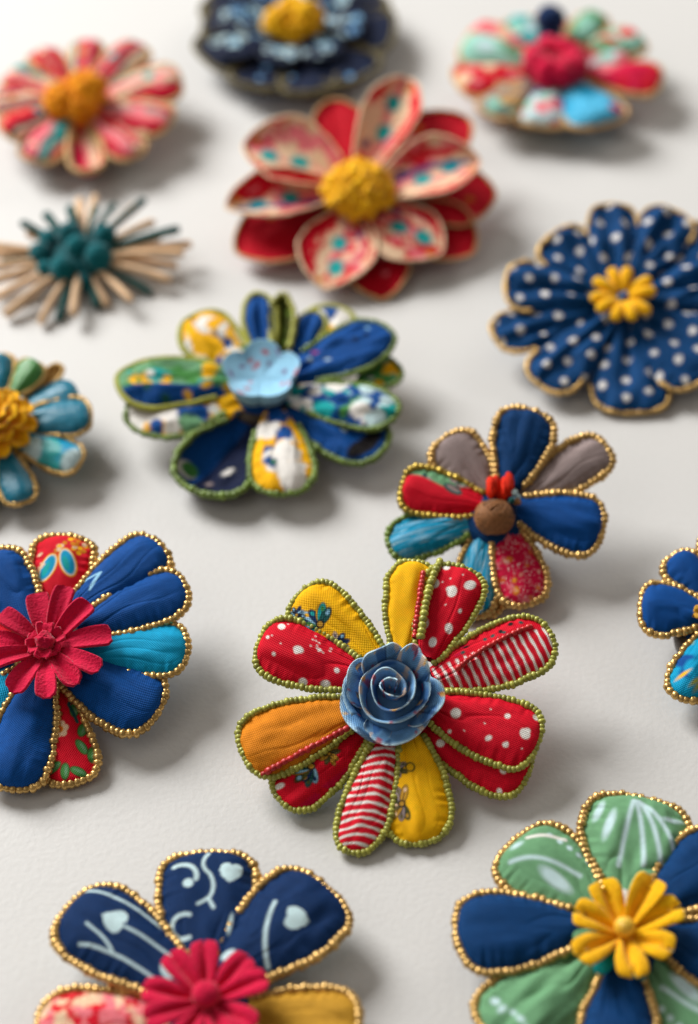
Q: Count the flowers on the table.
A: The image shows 14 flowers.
